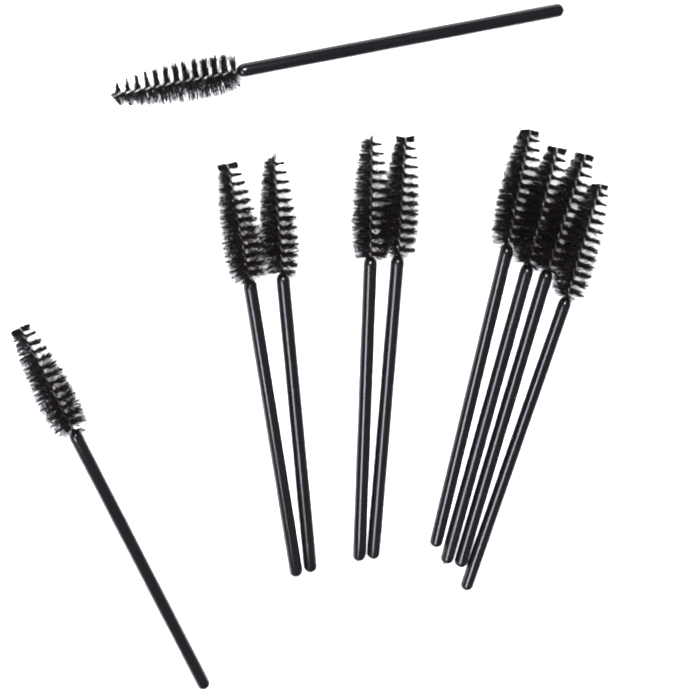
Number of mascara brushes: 10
